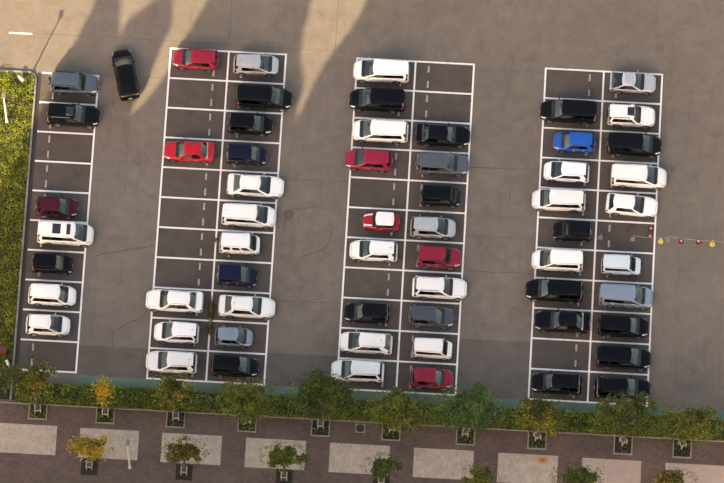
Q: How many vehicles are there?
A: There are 61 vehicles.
